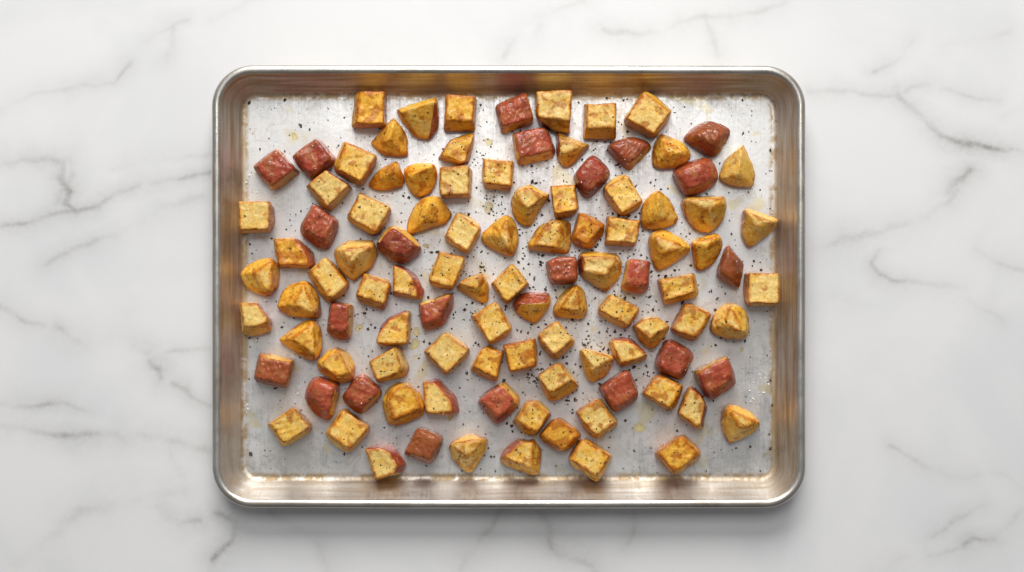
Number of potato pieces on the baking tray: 103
